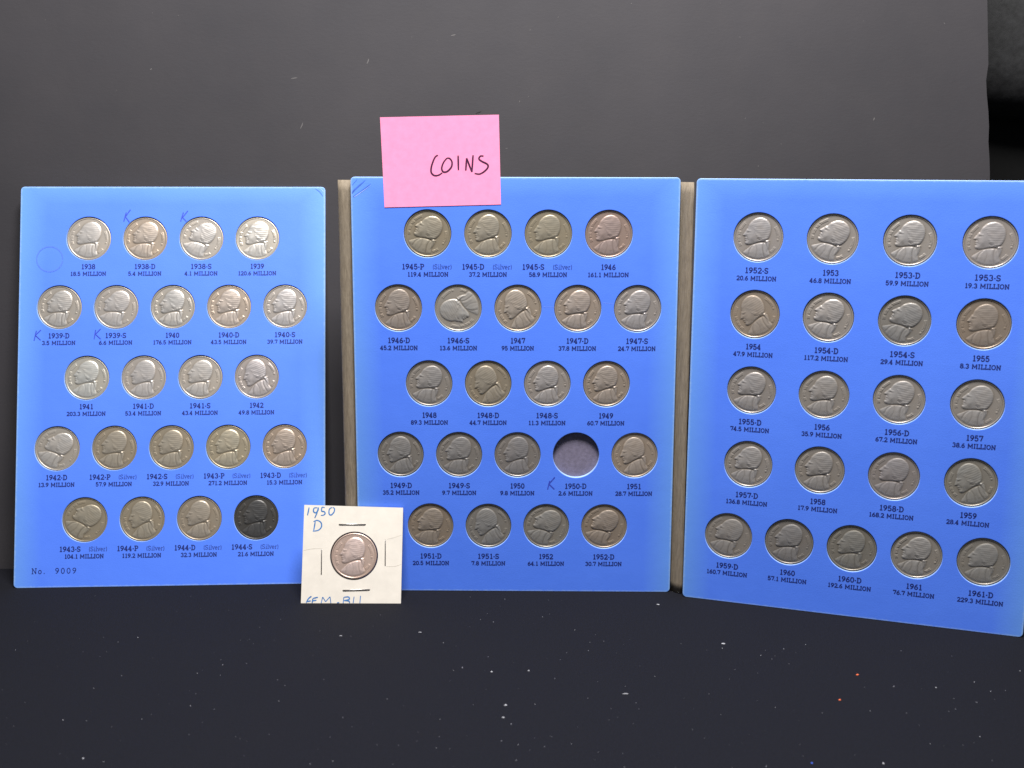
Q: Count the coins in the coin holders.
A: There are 65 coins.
